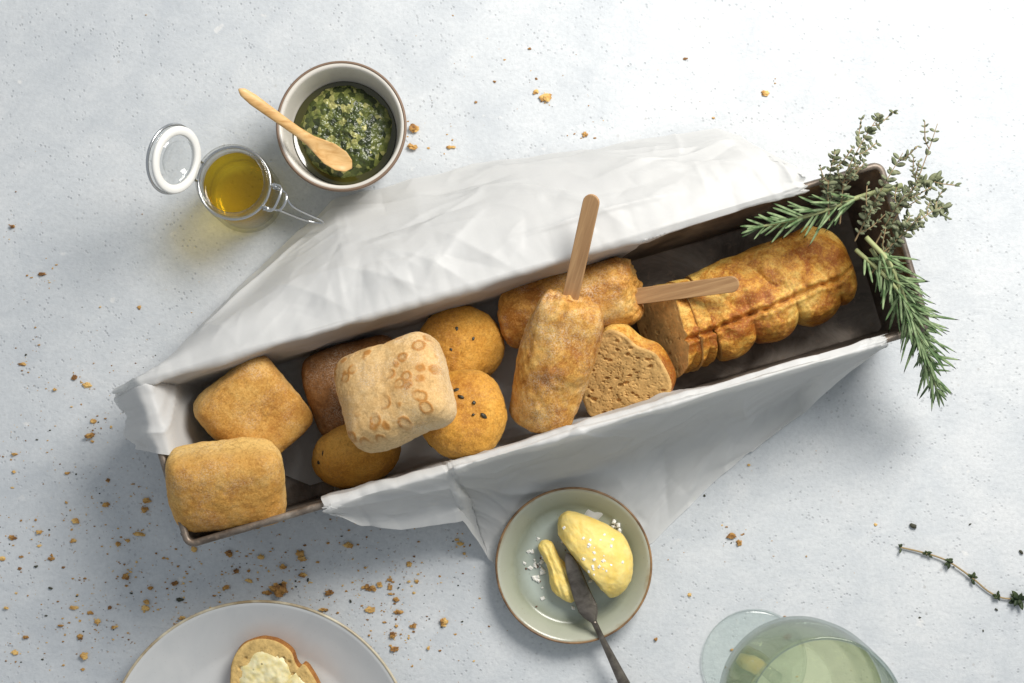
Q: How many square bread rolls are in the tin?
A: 4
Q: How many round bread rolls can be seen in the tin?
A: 3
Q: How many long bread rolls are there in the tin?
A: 2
